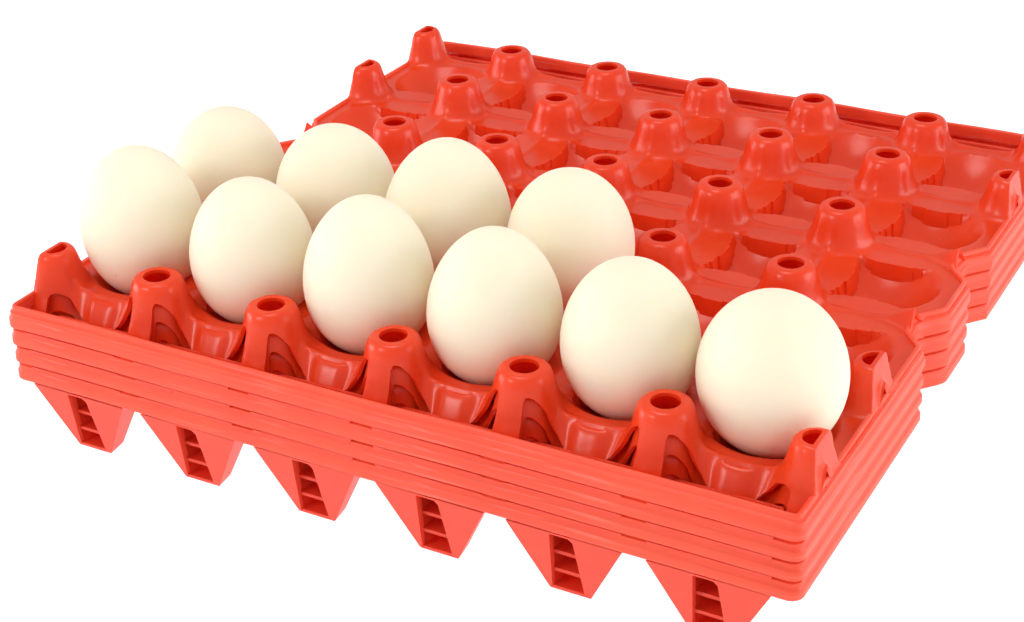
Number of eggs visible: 10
